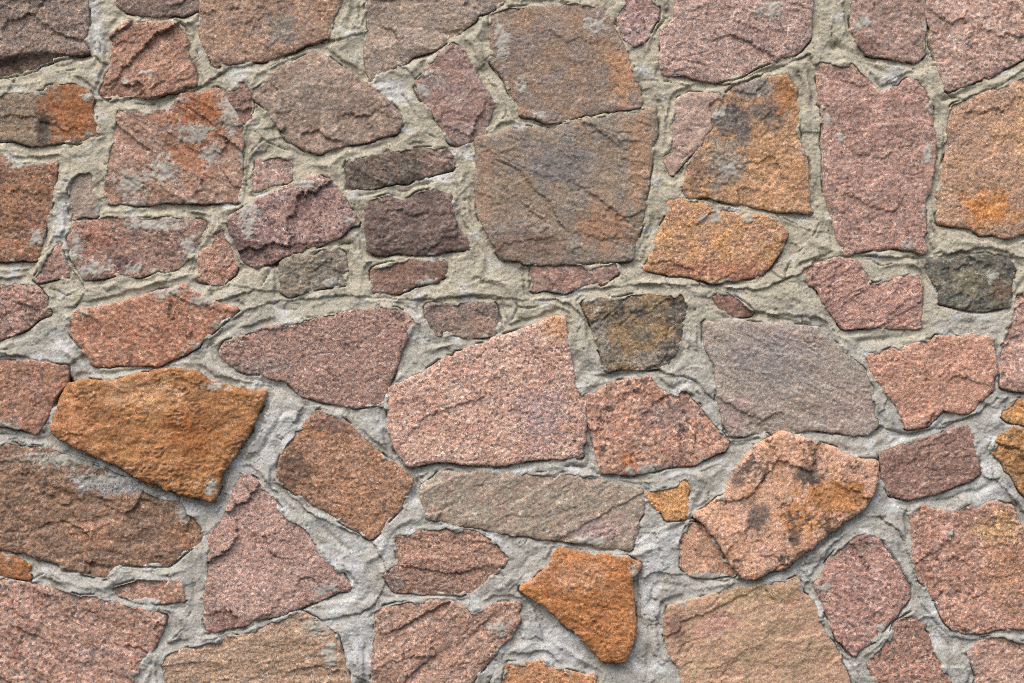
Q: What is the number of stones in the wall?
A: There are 71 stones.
